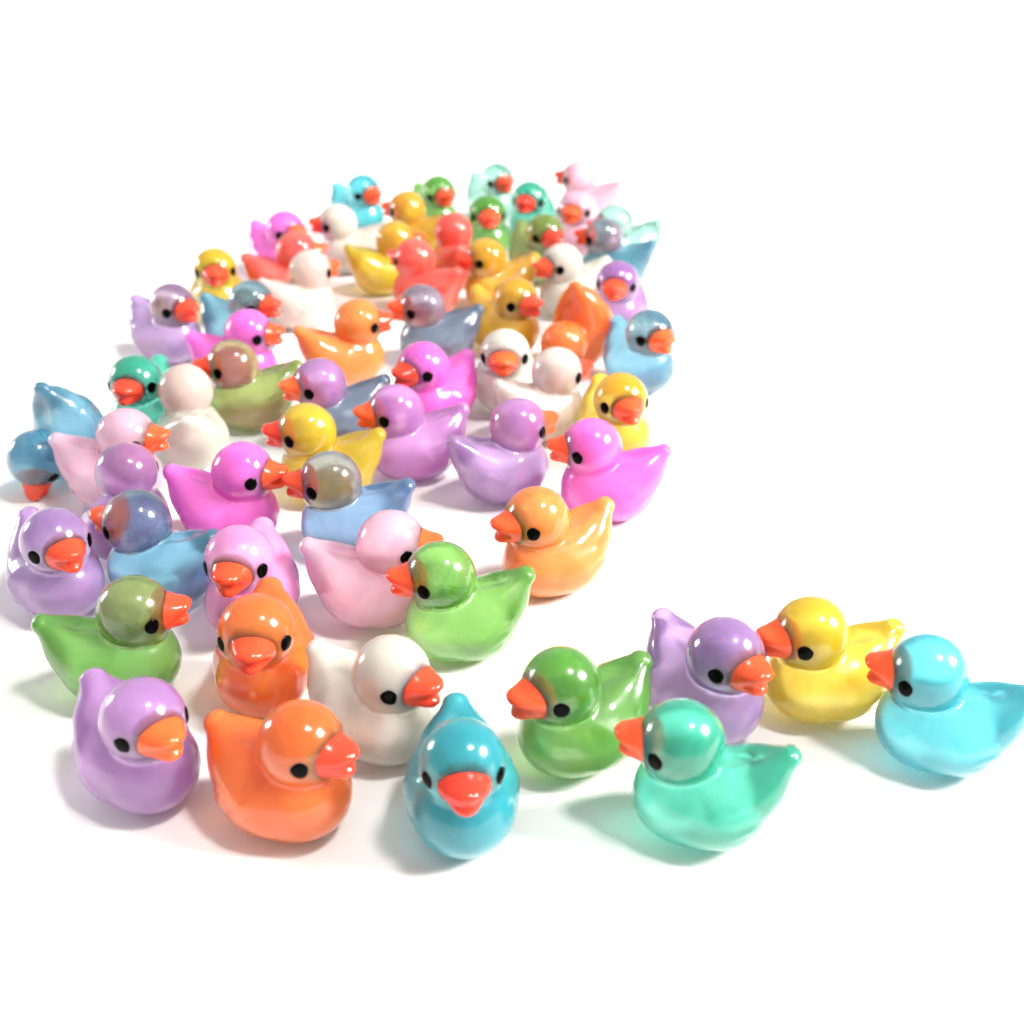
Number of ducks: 64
